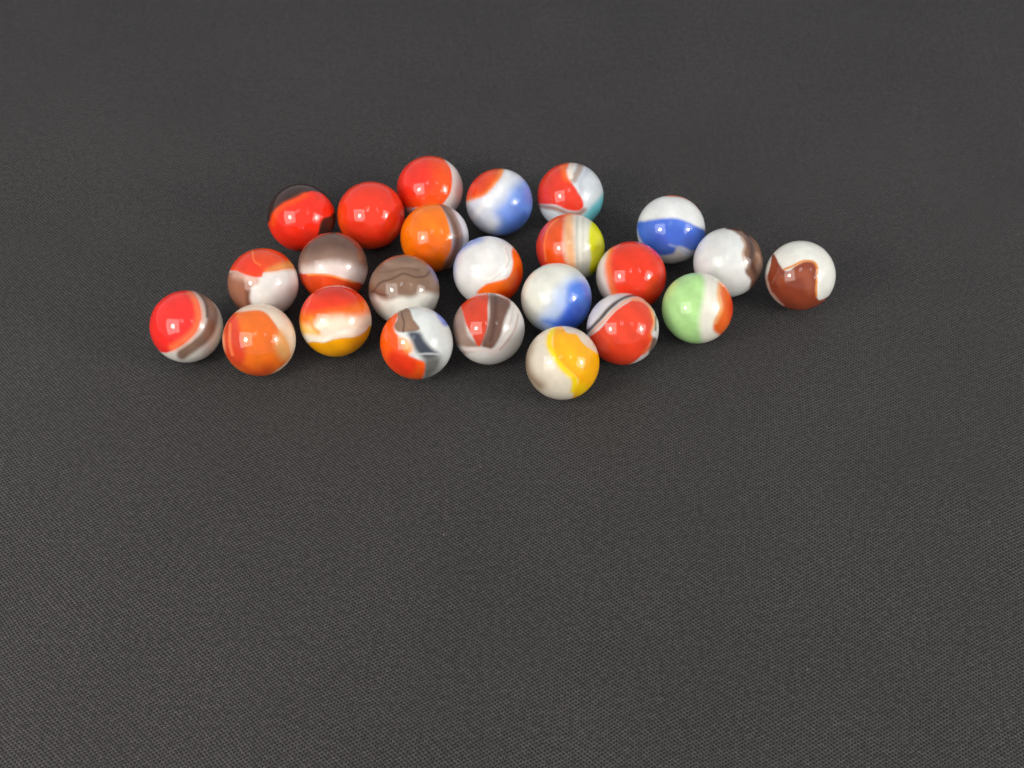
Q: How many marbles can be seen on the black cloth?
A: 24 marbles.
